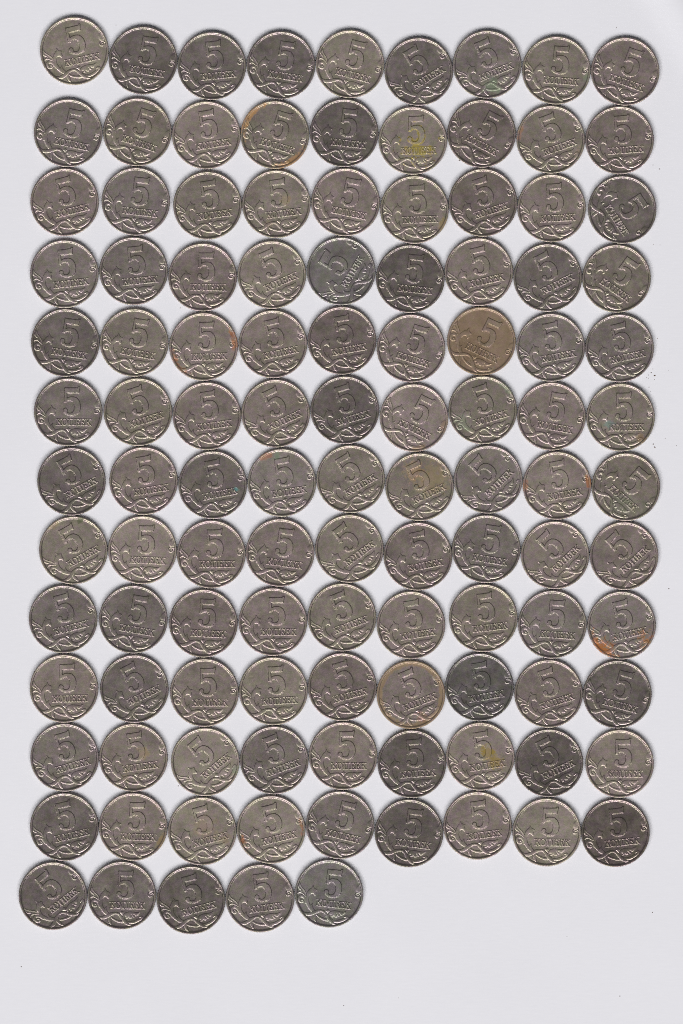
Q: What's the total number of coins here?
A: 113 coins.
